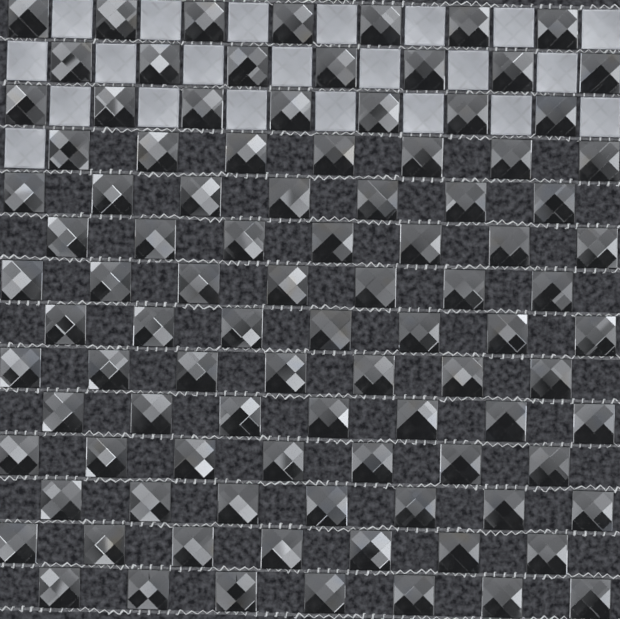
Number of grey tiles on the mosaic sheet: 22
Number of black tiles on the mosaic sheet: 98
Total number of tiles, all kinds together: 120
